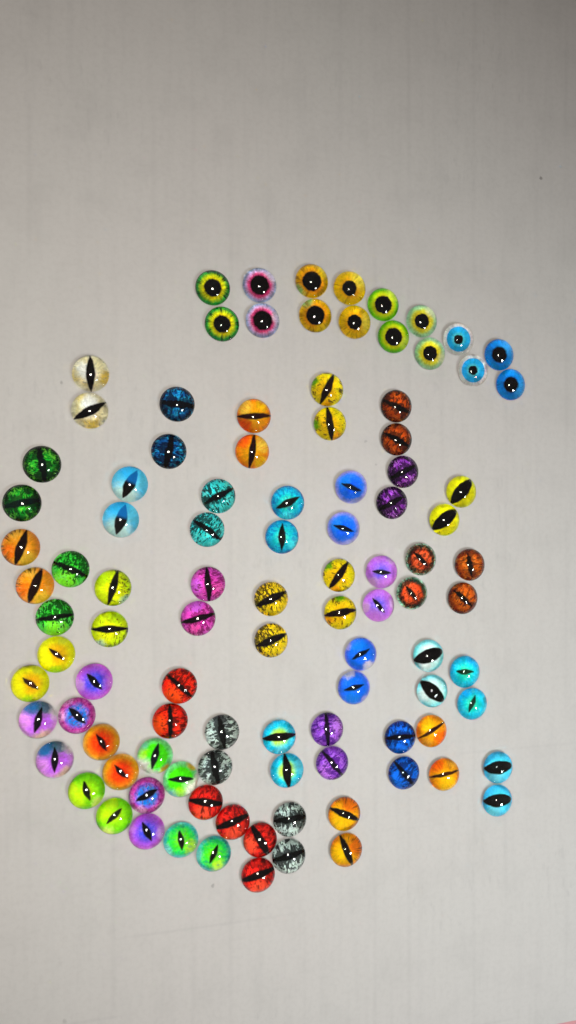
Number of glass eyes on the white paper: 102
